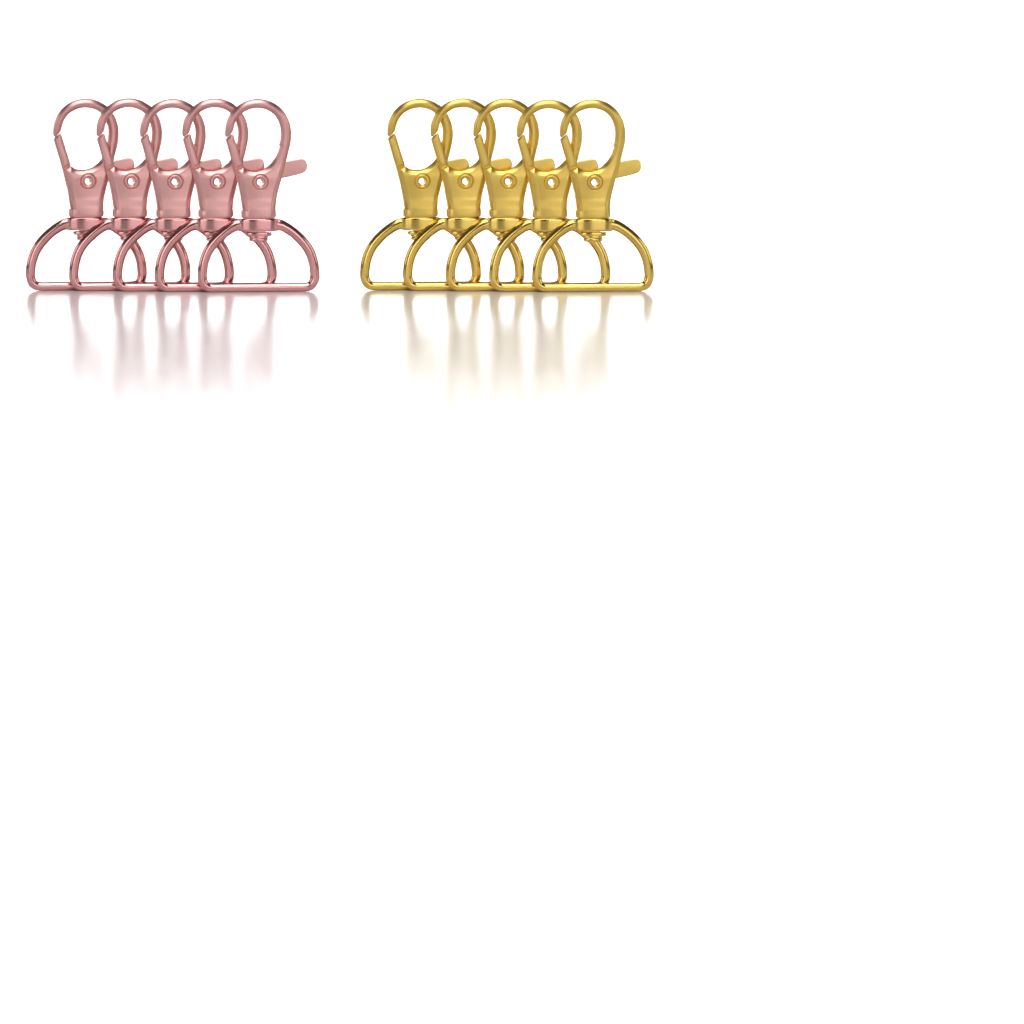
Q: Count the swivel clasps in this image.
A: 10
